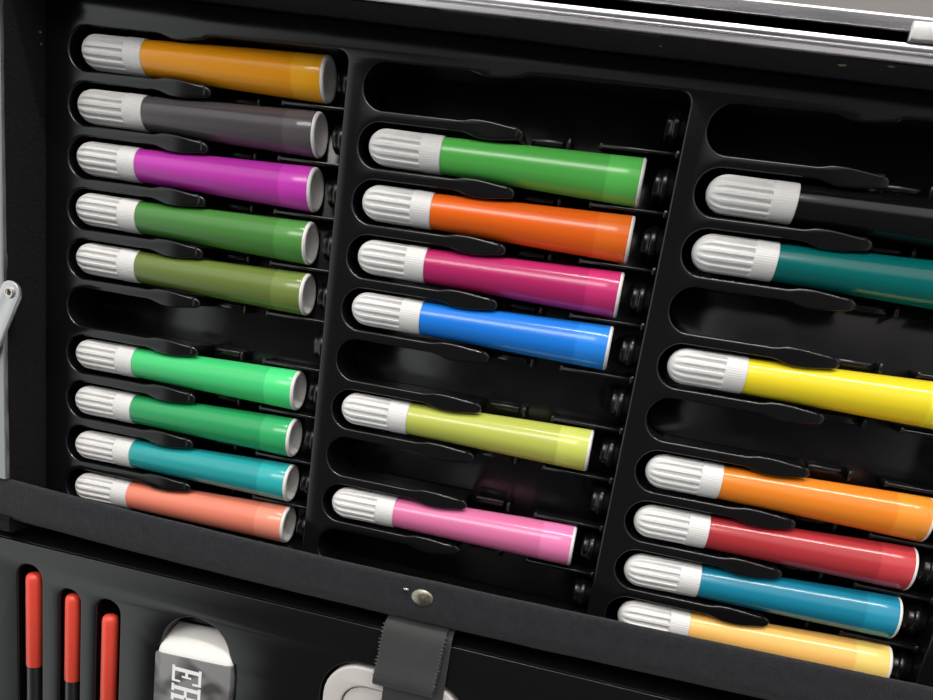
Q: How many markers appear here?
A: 22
